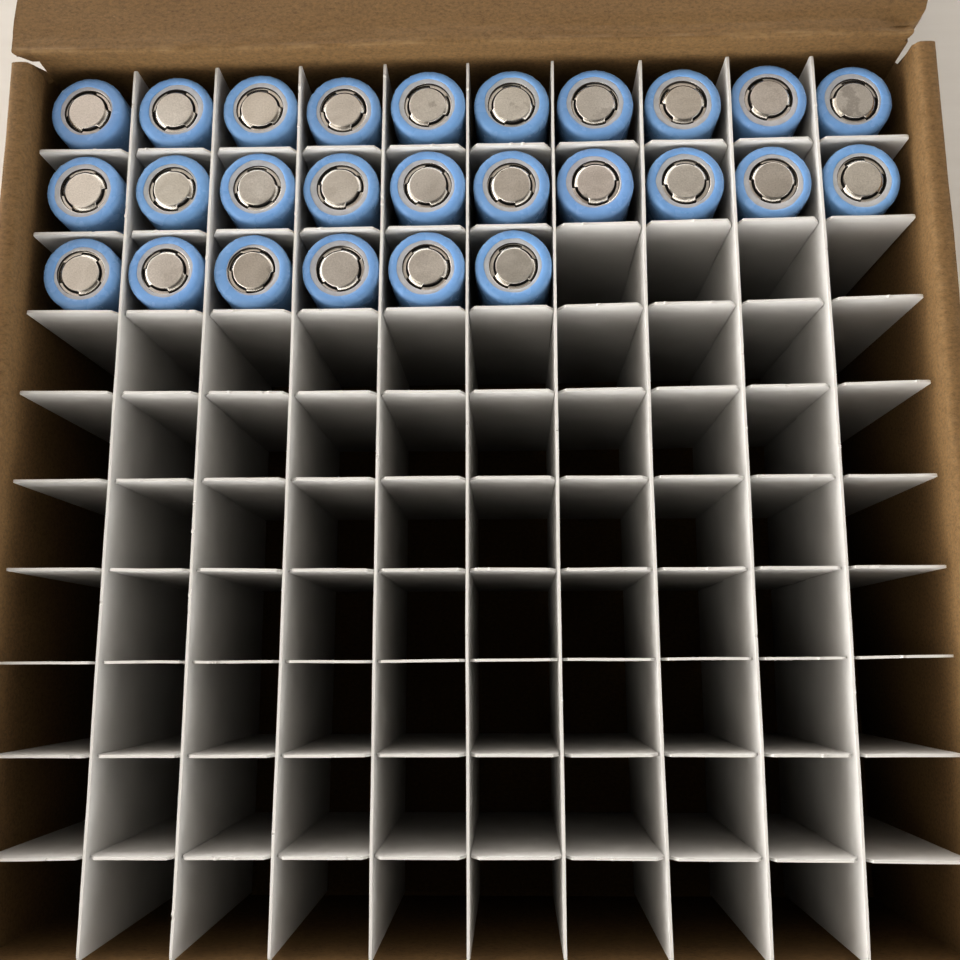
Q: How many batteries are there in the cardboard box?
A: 26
